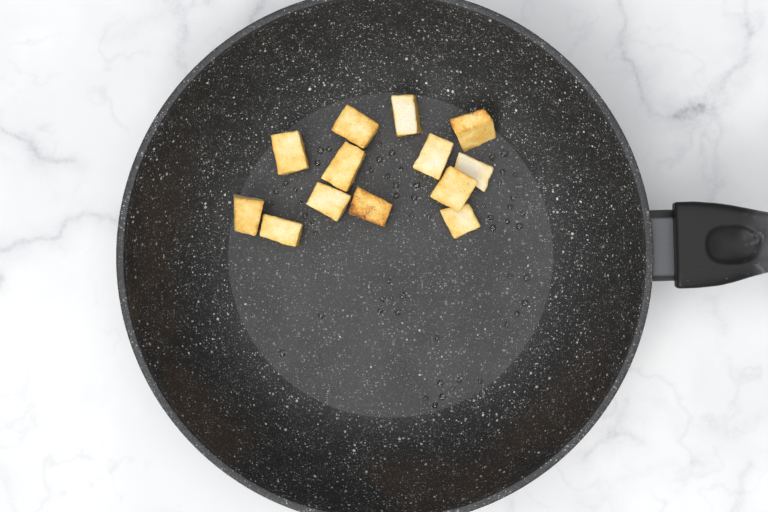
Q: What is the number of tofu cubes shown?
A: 13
